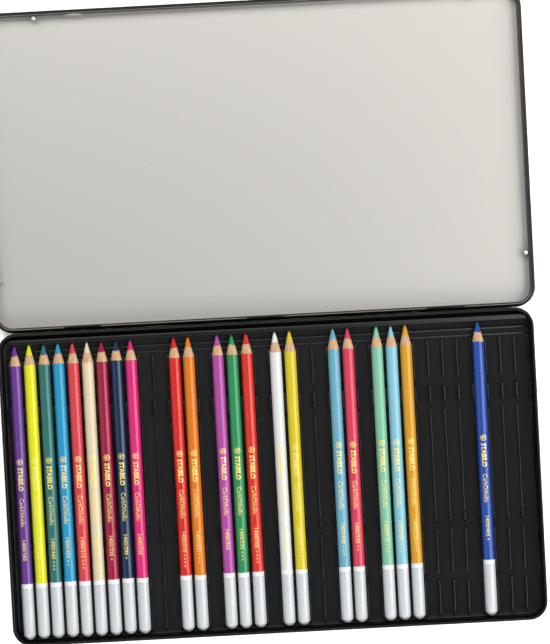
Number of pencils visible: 22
